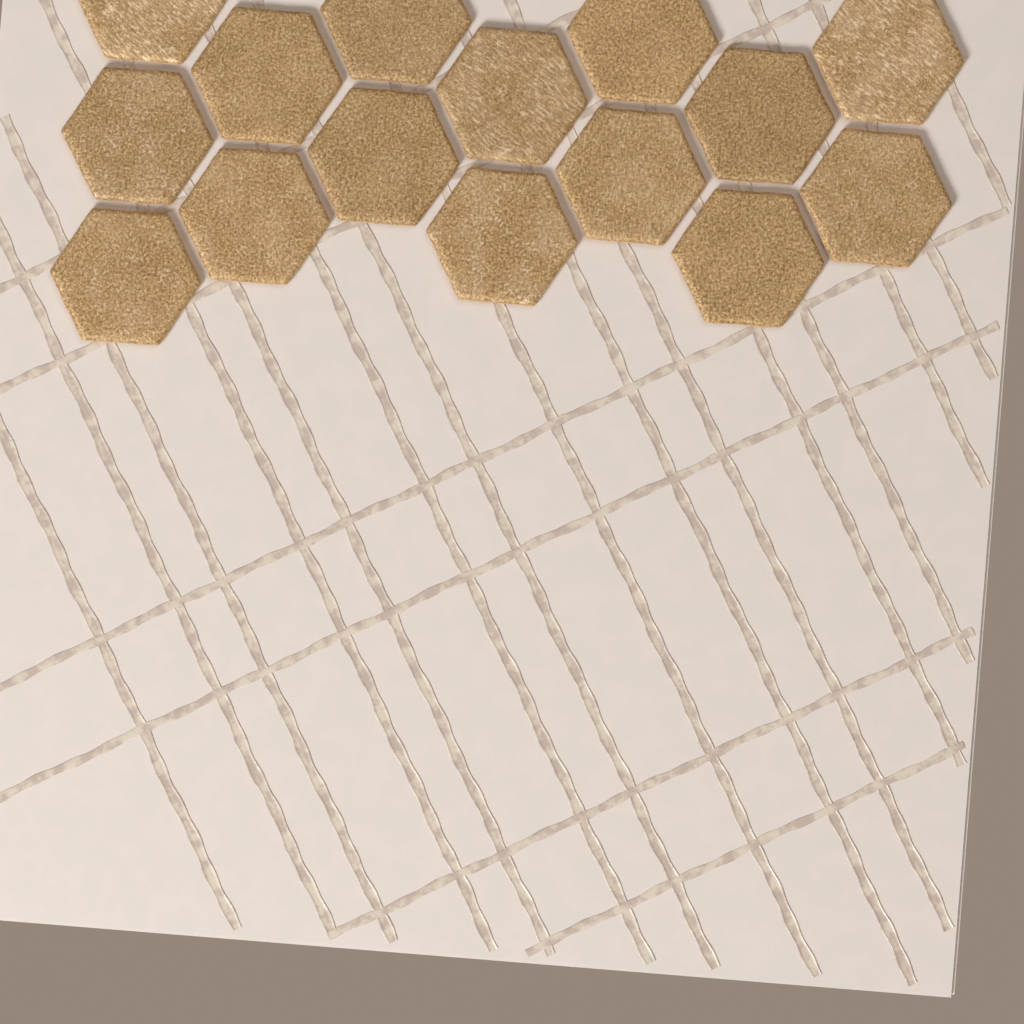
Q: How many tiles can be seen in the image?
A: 15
